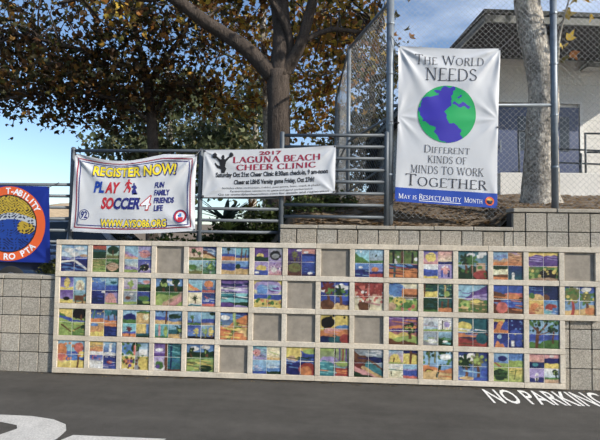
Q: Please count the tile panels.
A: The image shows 54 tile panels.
